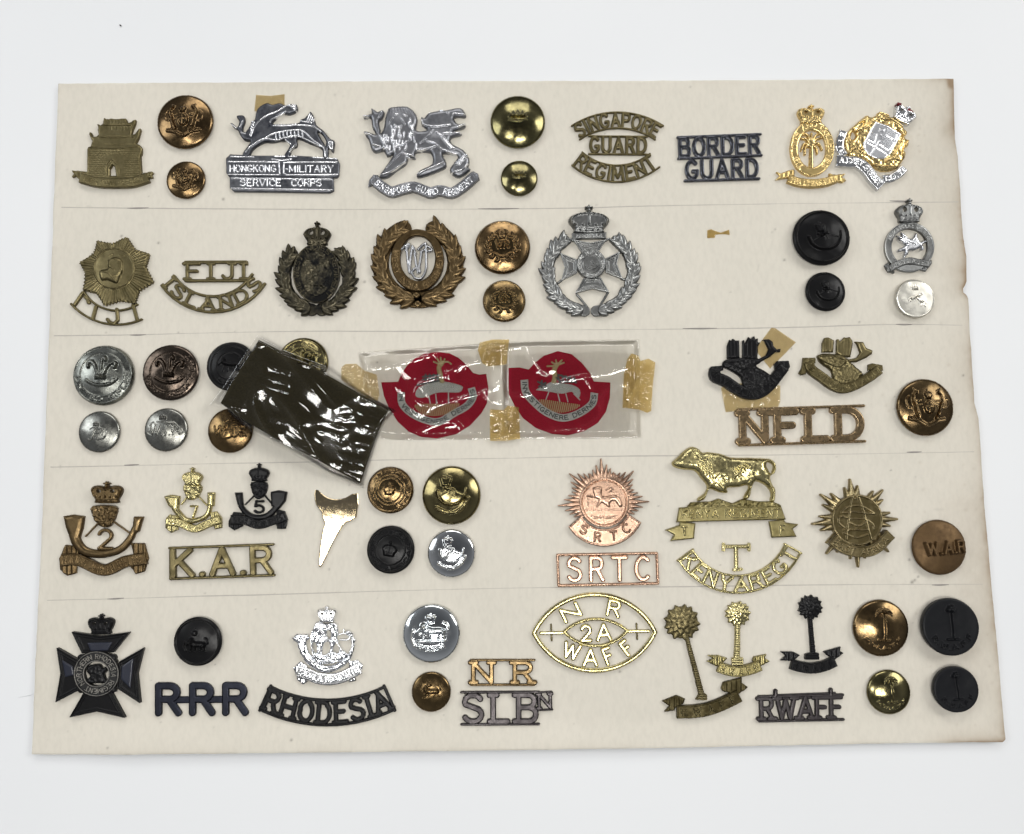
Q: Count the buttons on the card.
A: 29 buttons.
